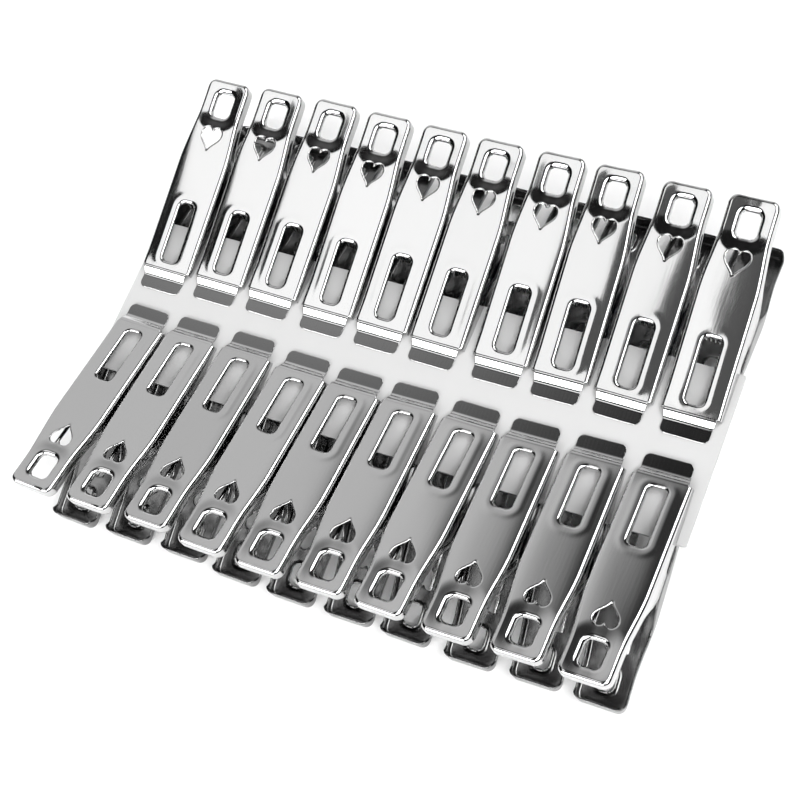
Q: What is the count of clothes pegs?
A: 20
